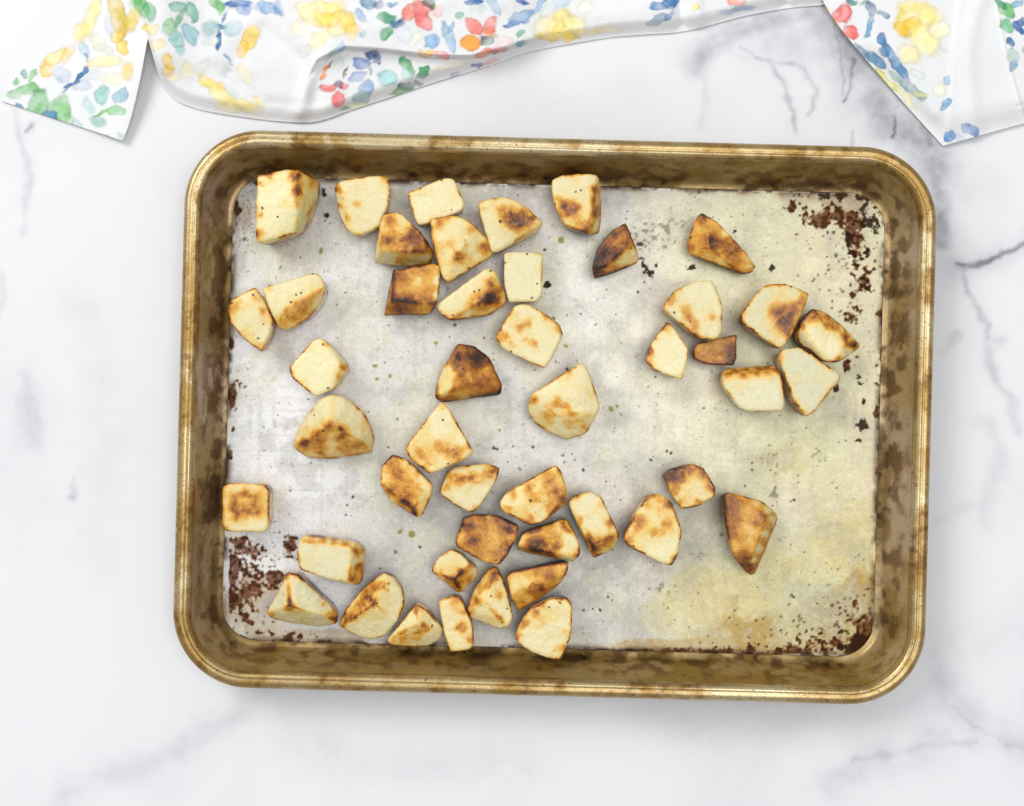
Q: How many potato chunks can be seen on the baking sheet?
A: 46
